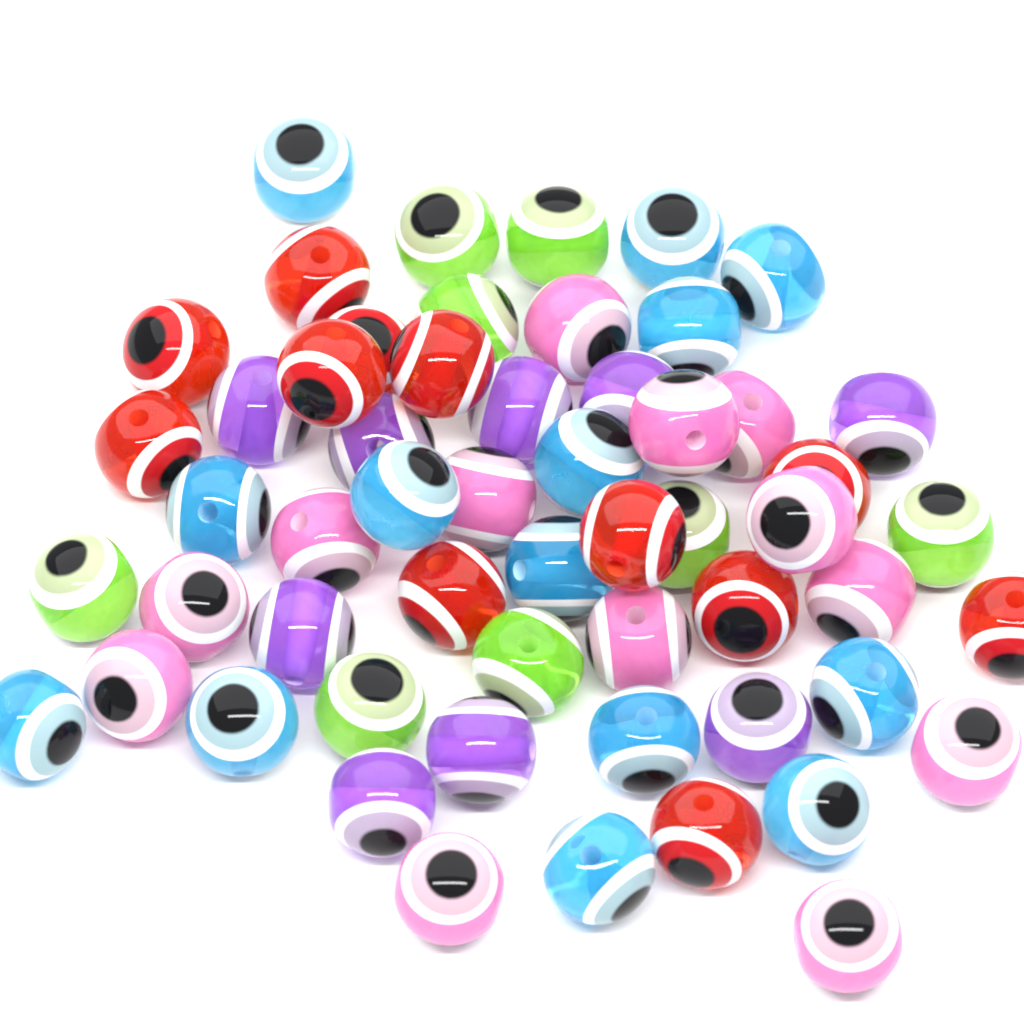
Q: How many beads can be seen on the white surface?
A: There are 56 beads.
